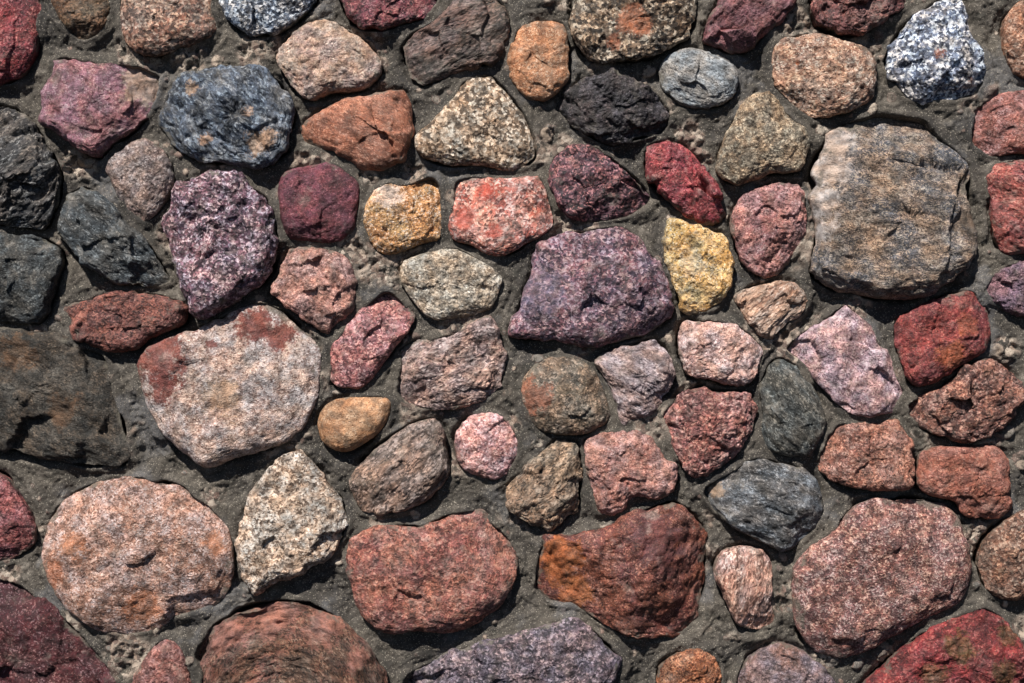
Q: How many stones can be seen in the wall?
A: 77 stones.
